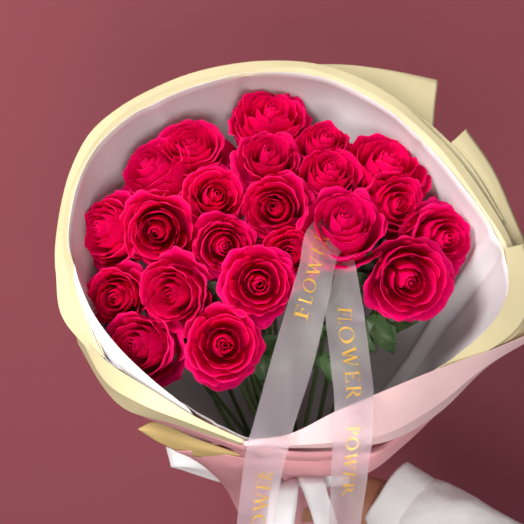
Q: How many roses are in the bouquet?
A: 22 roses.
